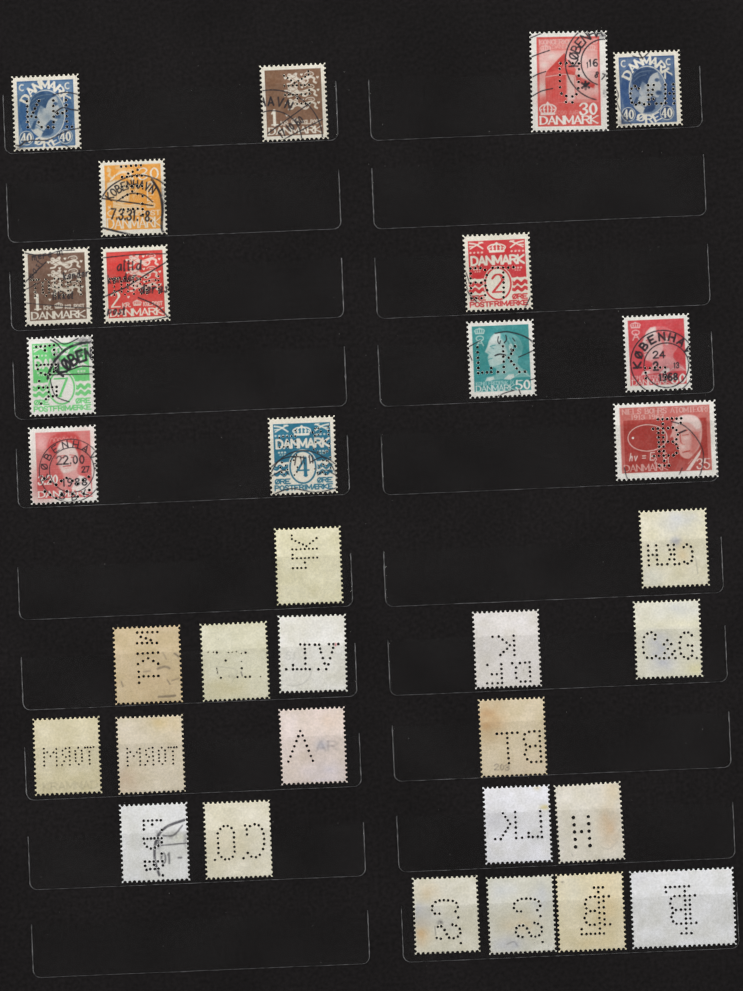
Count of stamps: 33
